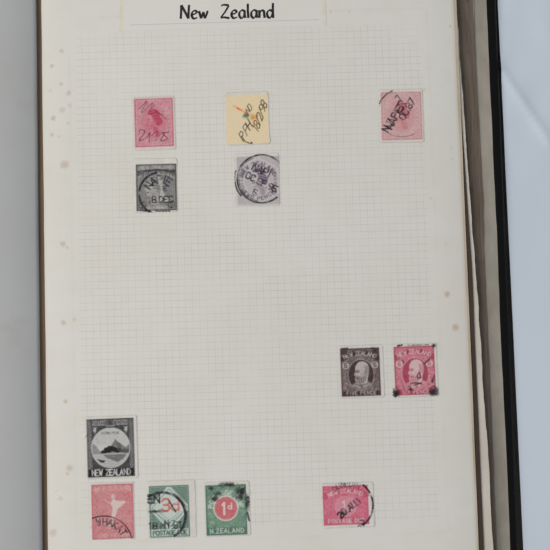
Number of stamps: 12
